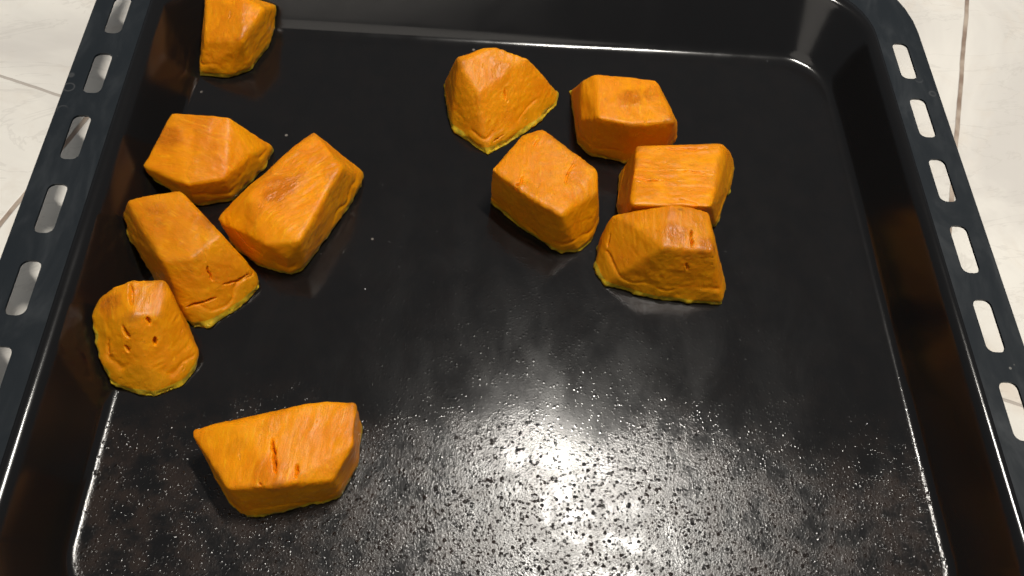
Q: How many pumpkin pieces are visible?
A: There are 11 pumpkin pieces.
